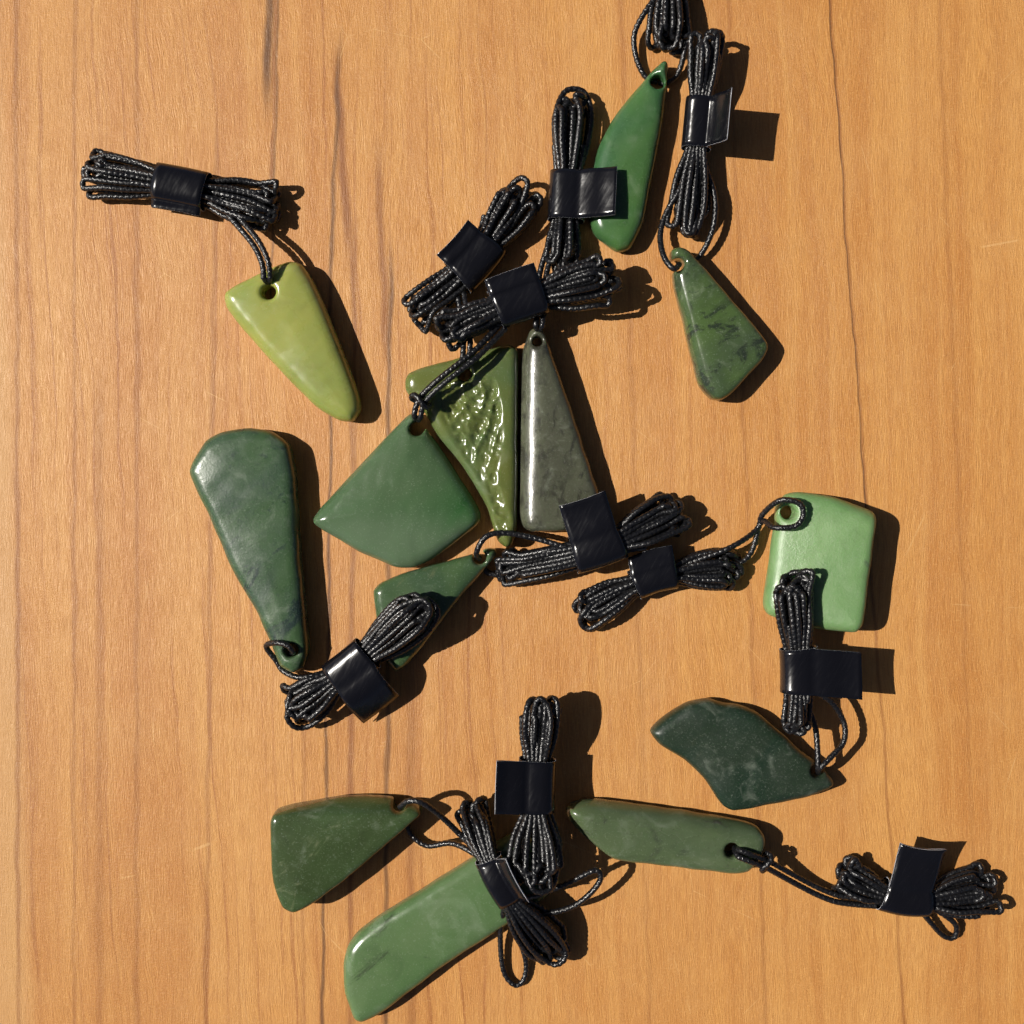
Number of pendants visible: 13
